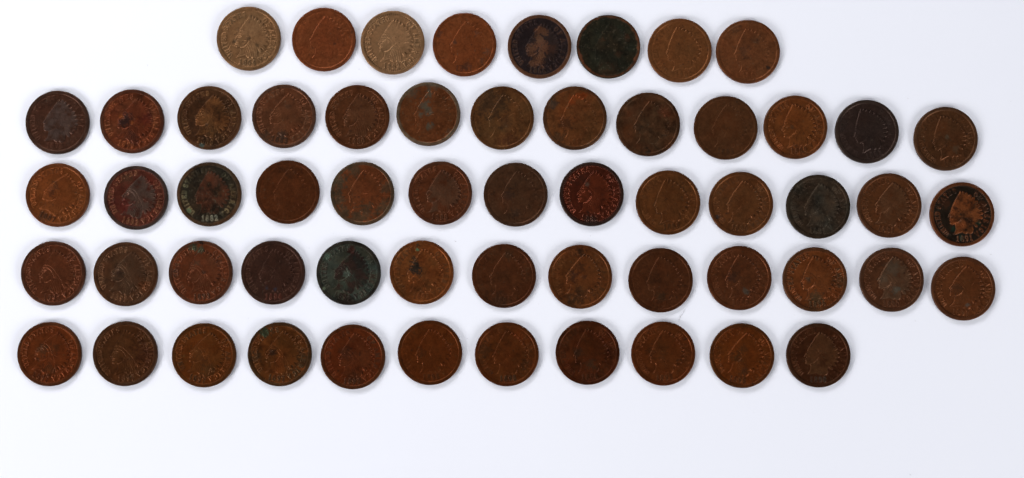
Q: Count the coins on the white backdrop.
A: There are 58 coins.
